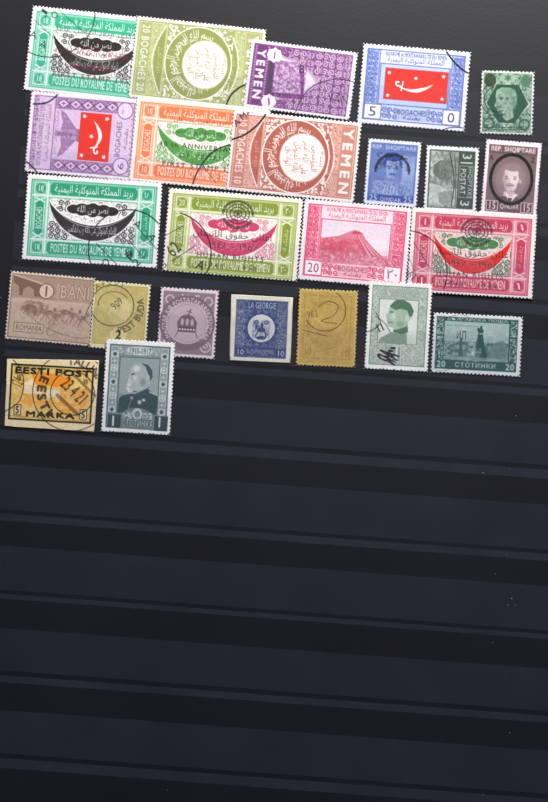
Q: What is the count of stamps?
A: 24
